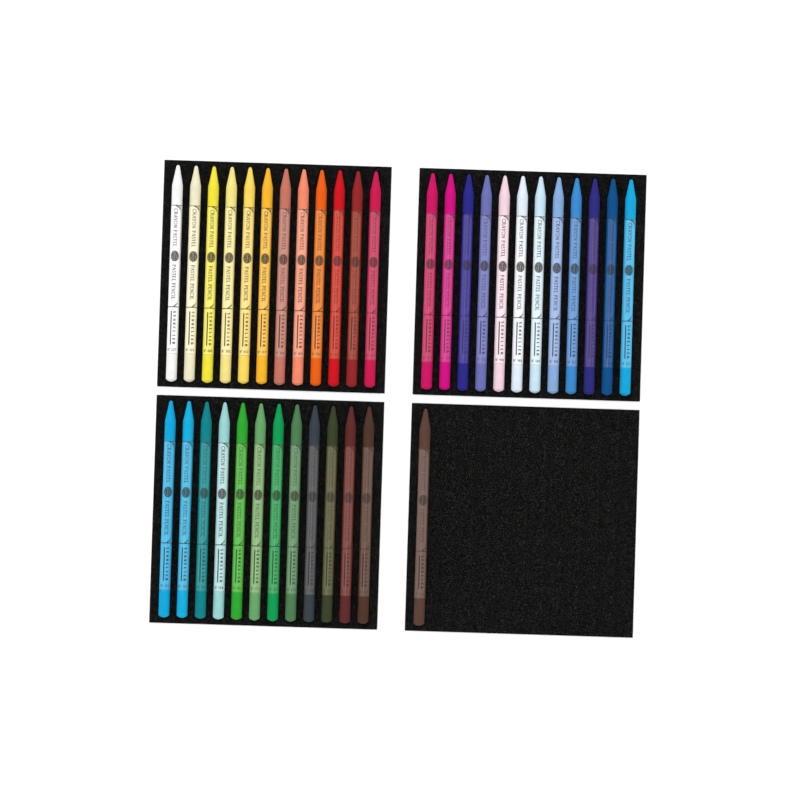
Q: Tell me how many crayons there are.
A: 37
